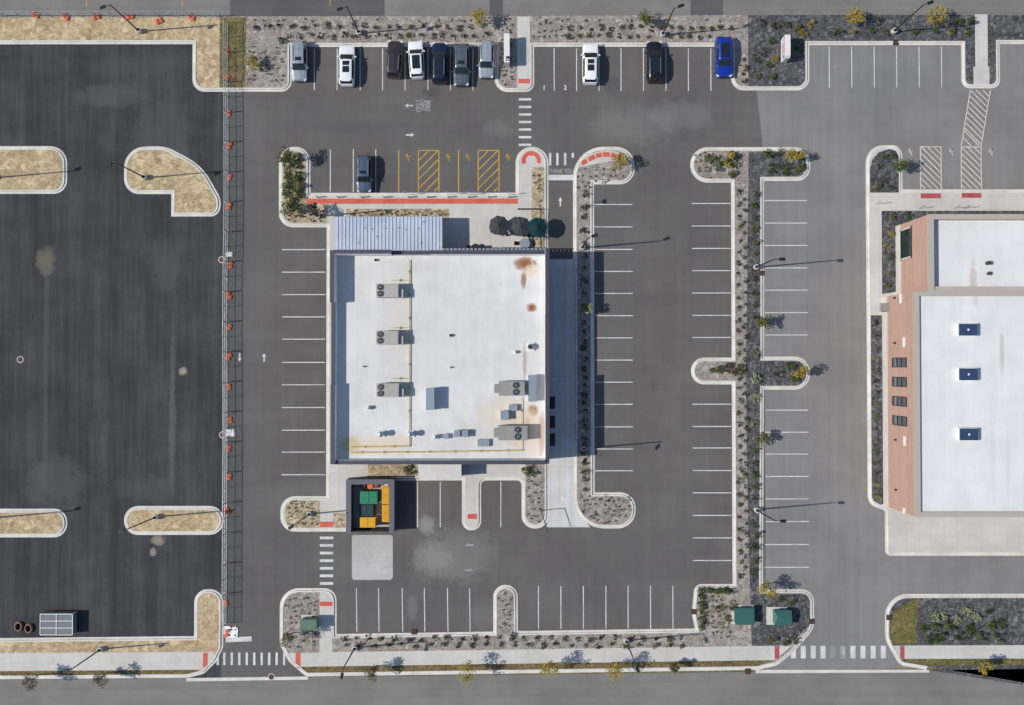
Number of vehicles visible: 11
